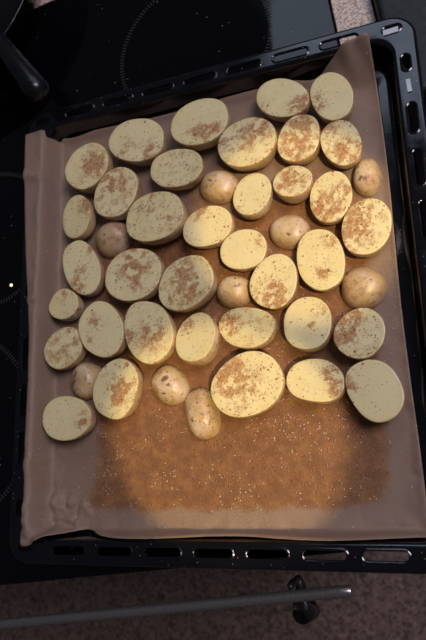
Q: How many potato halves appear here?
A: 45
